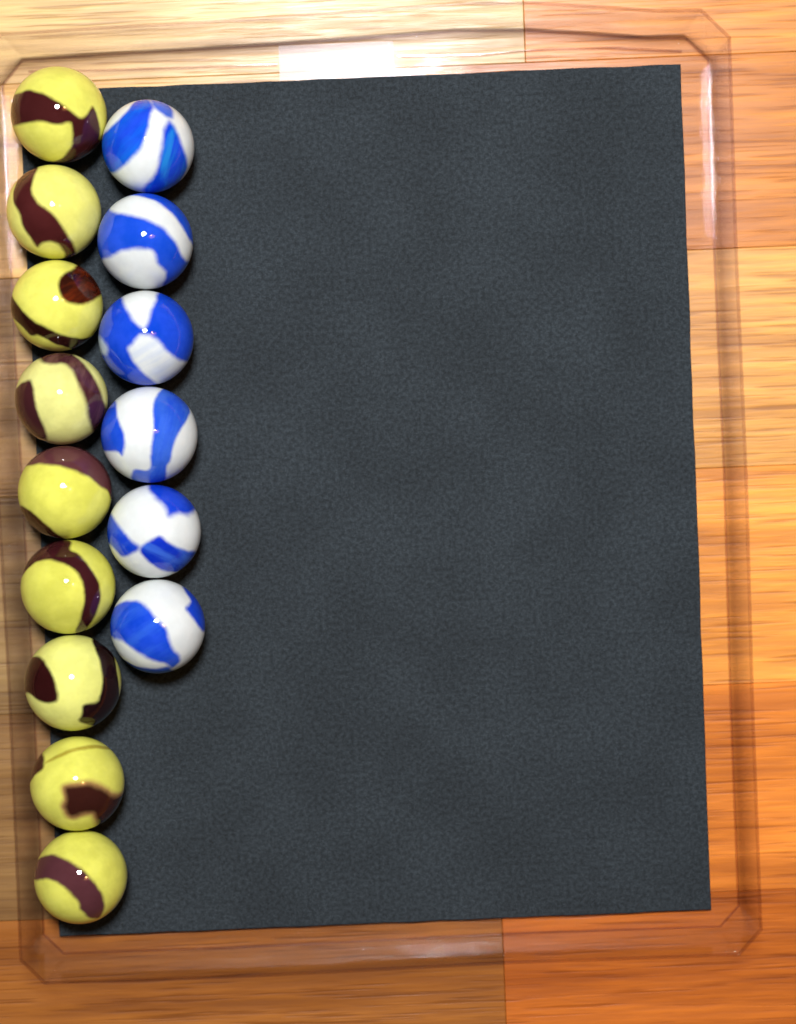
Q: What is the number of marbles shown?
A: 15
